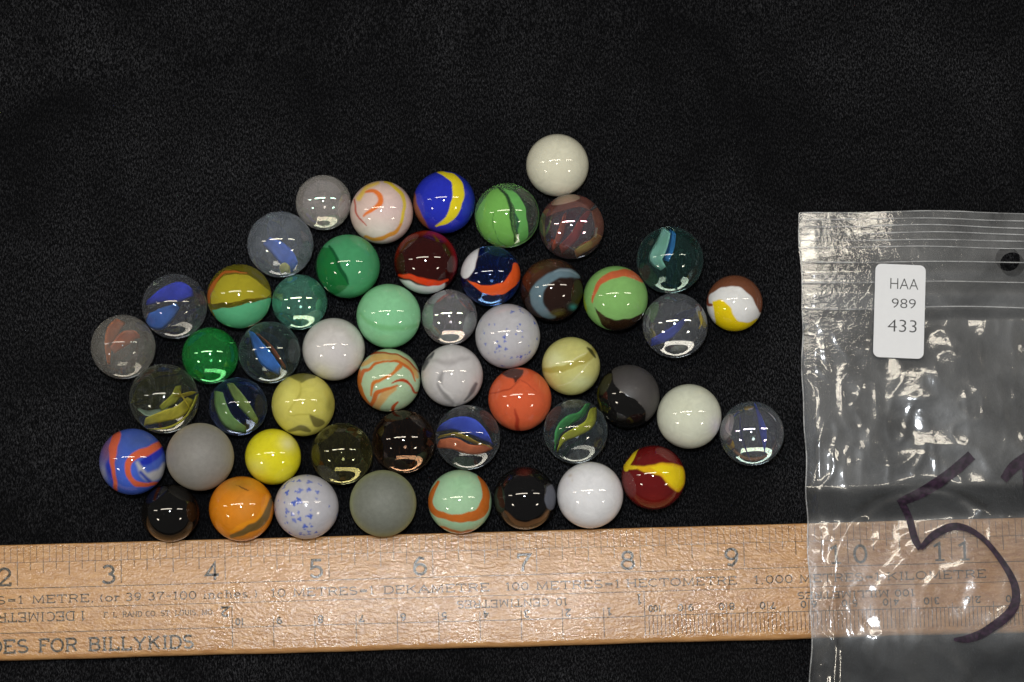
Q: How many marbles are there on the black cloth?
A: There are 50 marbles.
